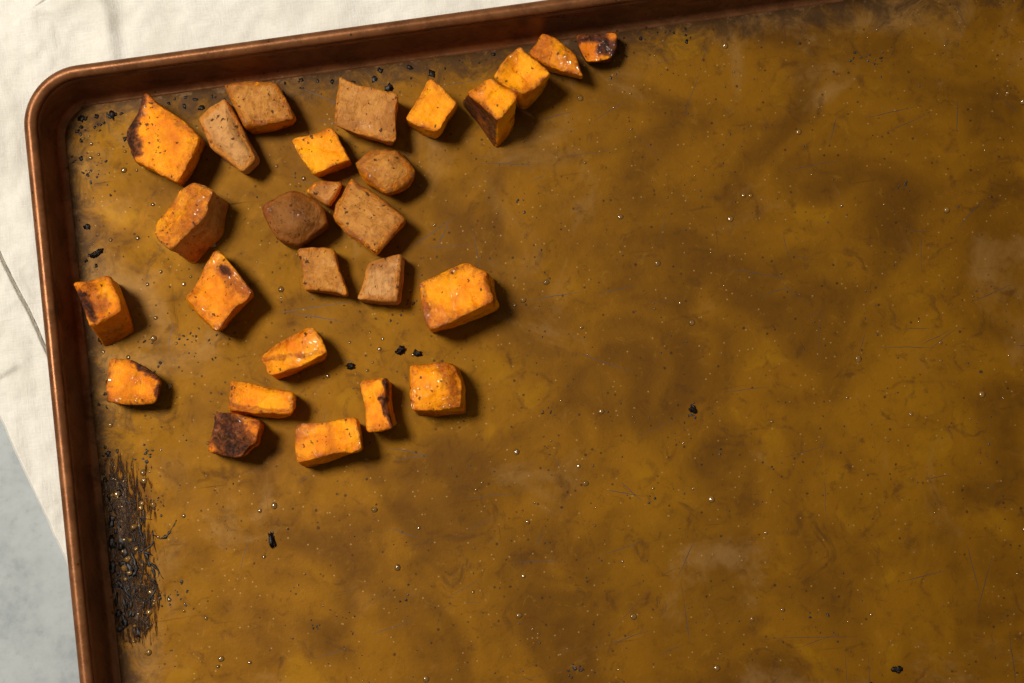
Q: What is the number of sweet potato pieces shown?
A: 27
